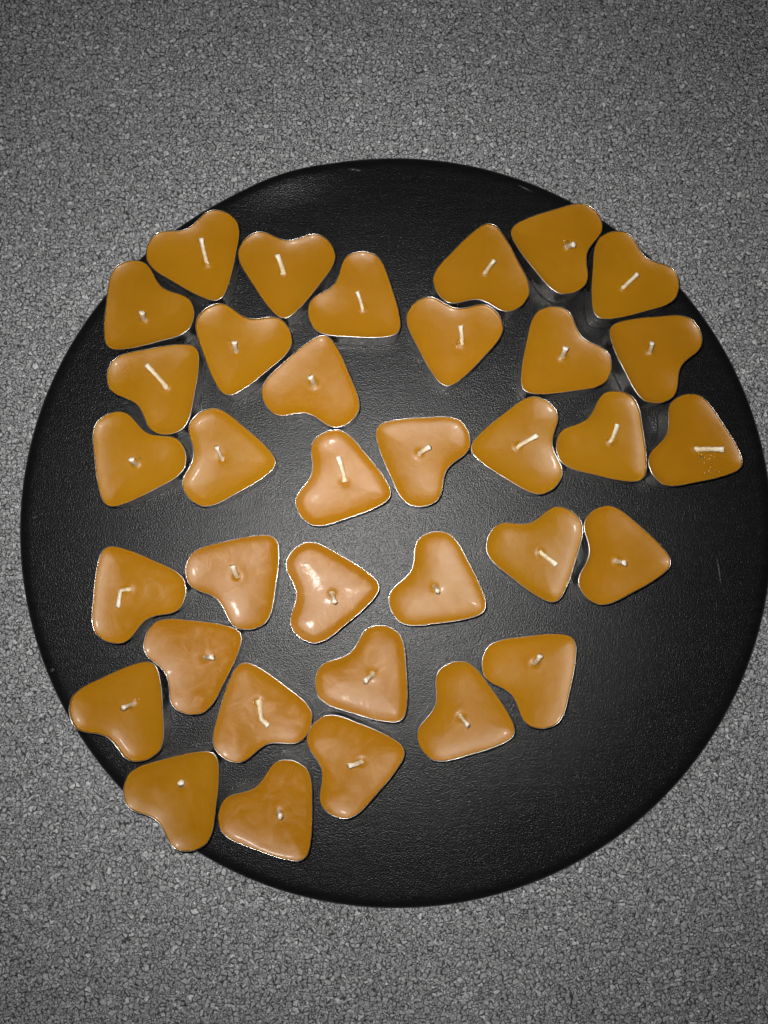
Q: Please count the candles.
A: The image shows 35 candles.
